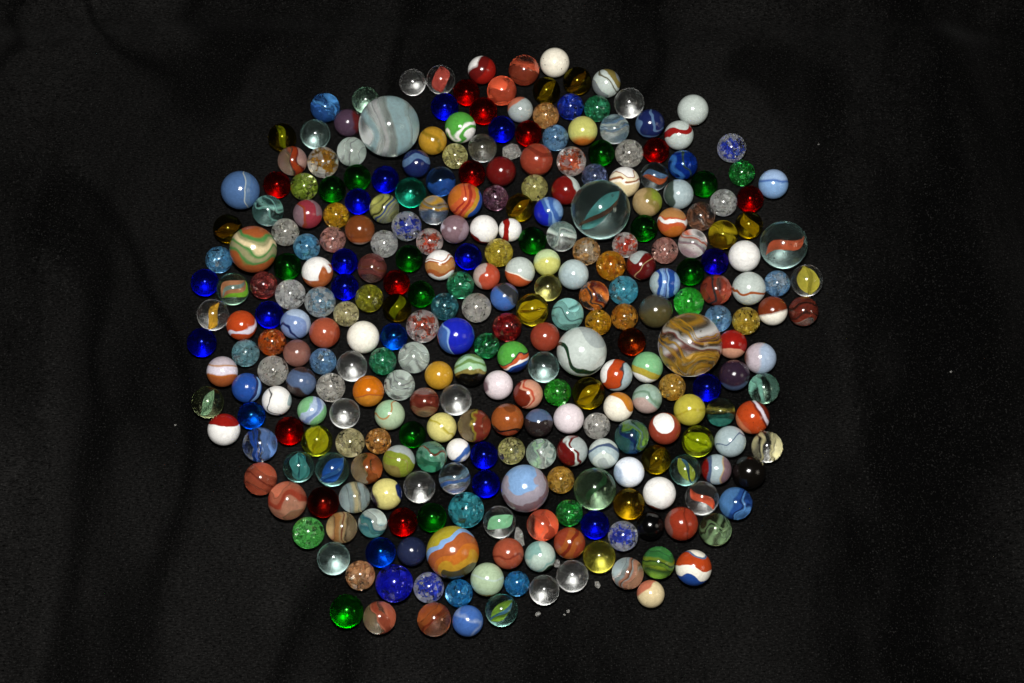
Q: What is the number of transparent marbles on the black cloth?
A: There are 134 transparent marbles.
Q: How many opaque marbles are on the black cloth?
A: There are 99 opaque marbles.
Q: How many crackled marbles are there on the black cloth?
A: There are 68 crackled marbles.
